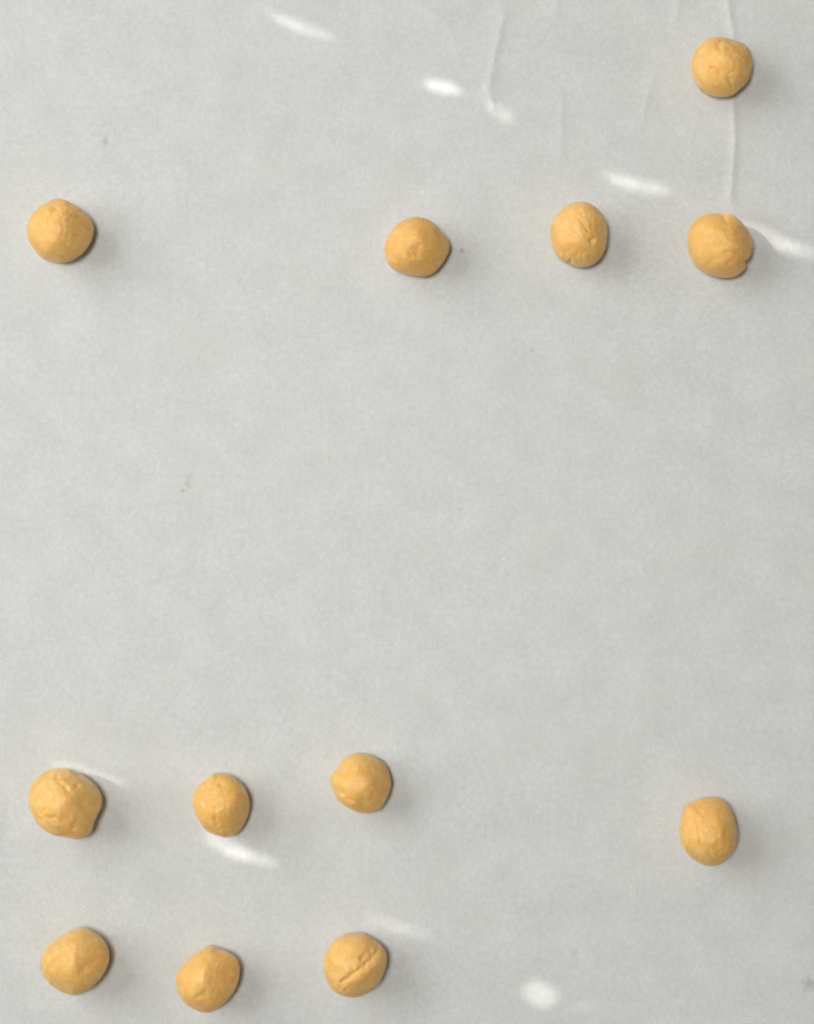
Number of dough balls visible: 12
